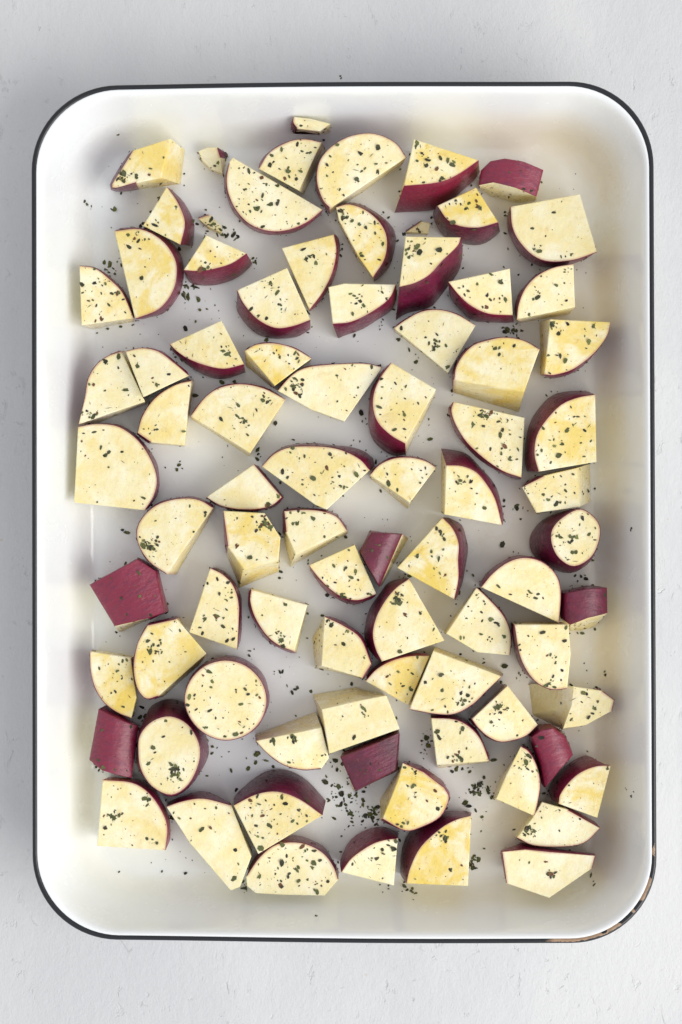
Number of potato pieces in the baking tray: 83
